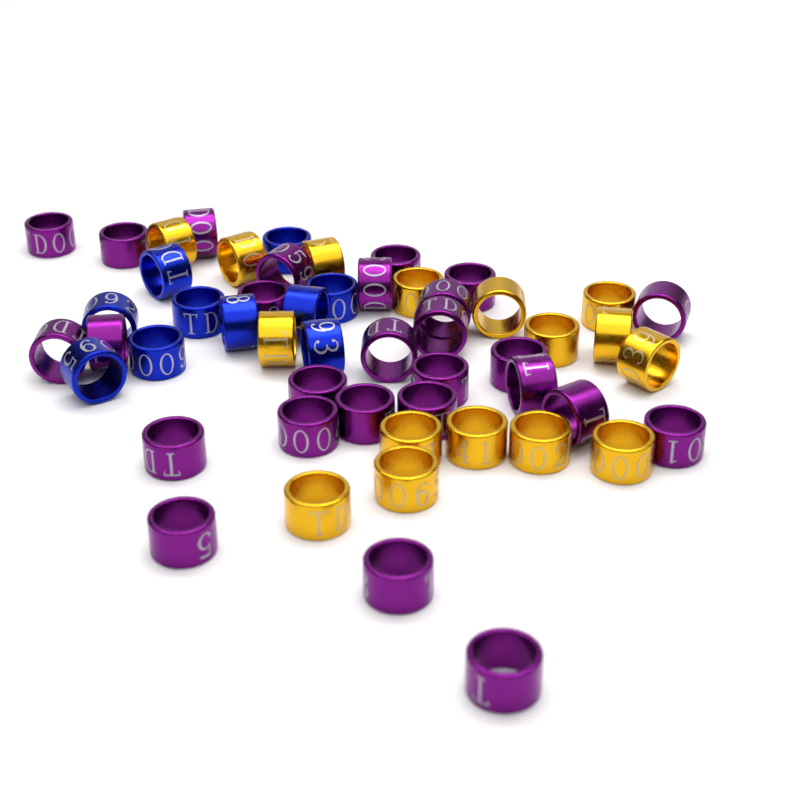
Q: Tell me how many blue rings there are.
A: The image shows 10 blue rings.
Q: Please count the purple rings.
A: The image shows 27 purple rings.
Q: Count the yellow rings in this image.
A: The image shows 16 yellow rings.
